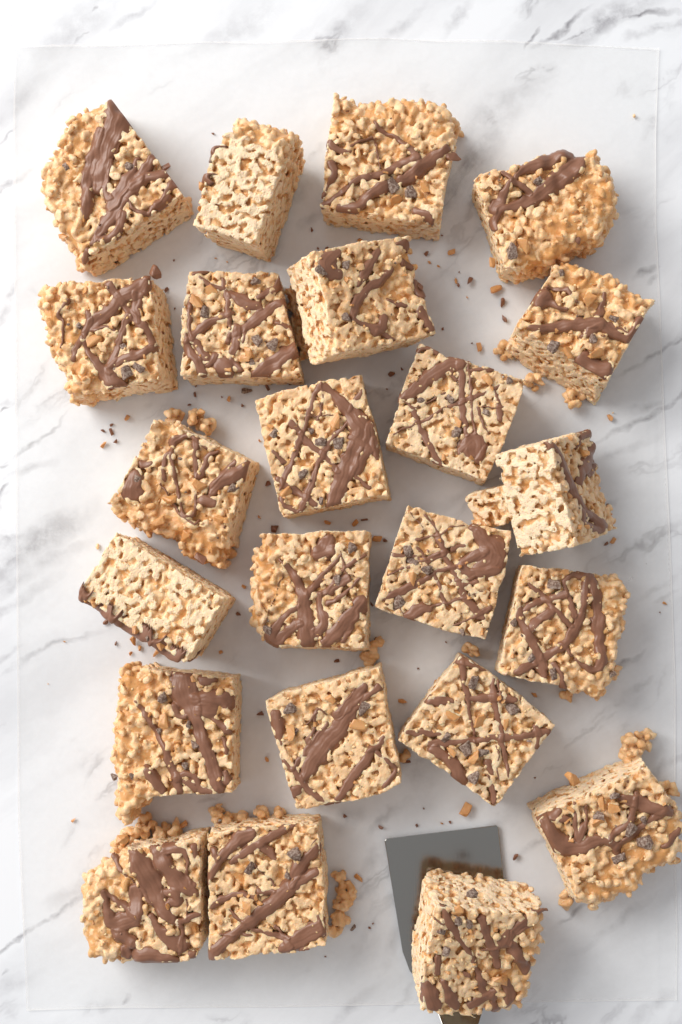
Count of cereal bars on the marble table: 23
